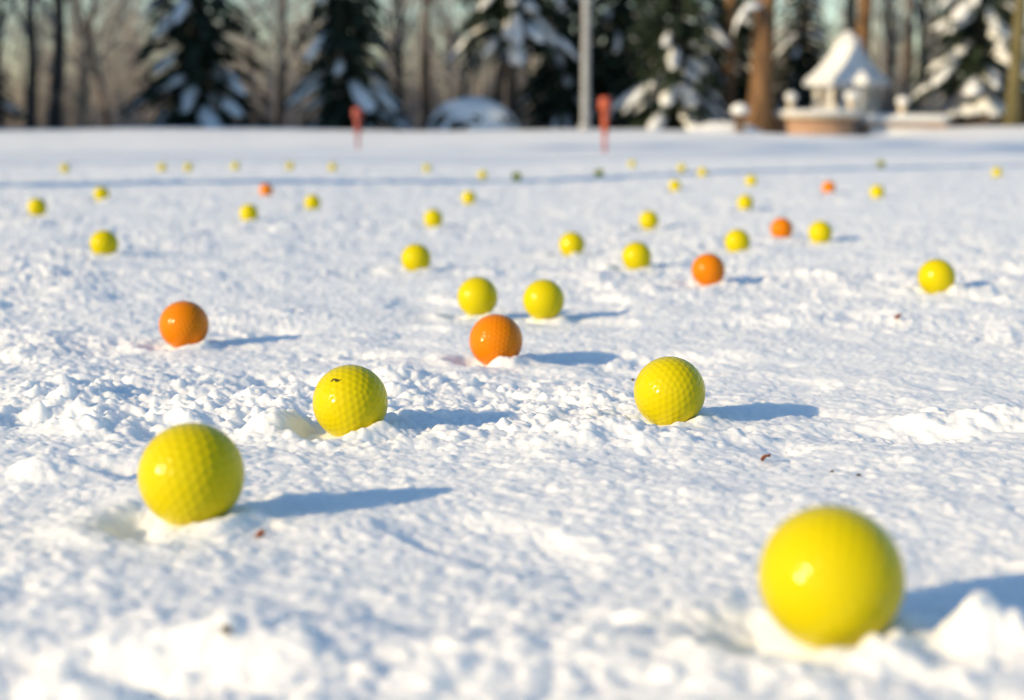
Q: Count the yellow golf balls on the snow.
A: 39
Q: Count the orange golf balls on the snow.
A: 6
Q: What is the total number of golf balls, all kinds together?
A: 45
